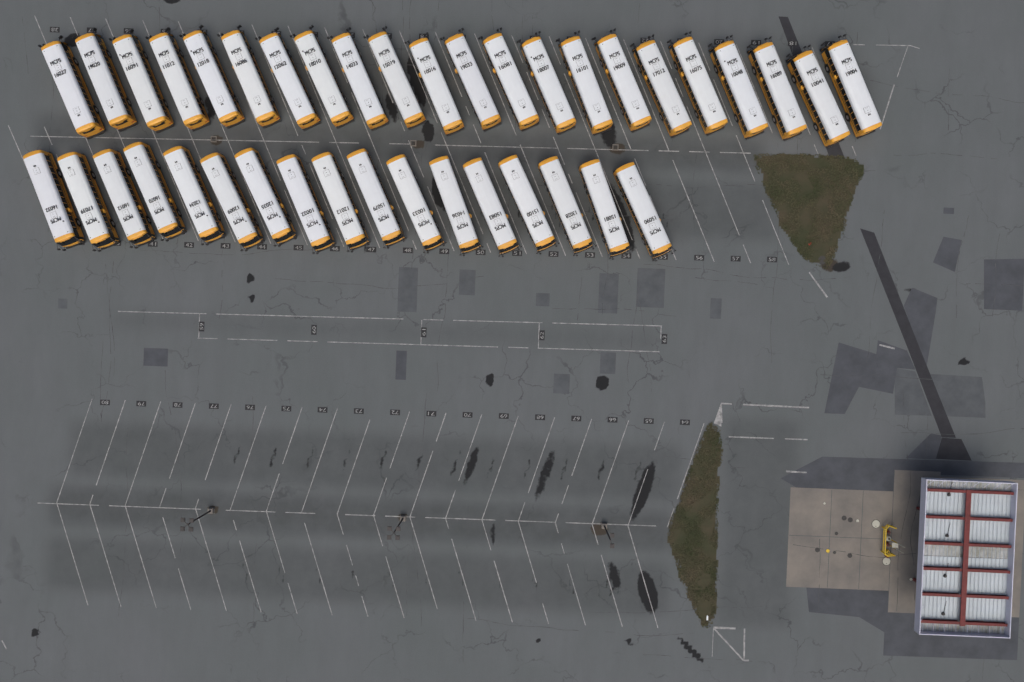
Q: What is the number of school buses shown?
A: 39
